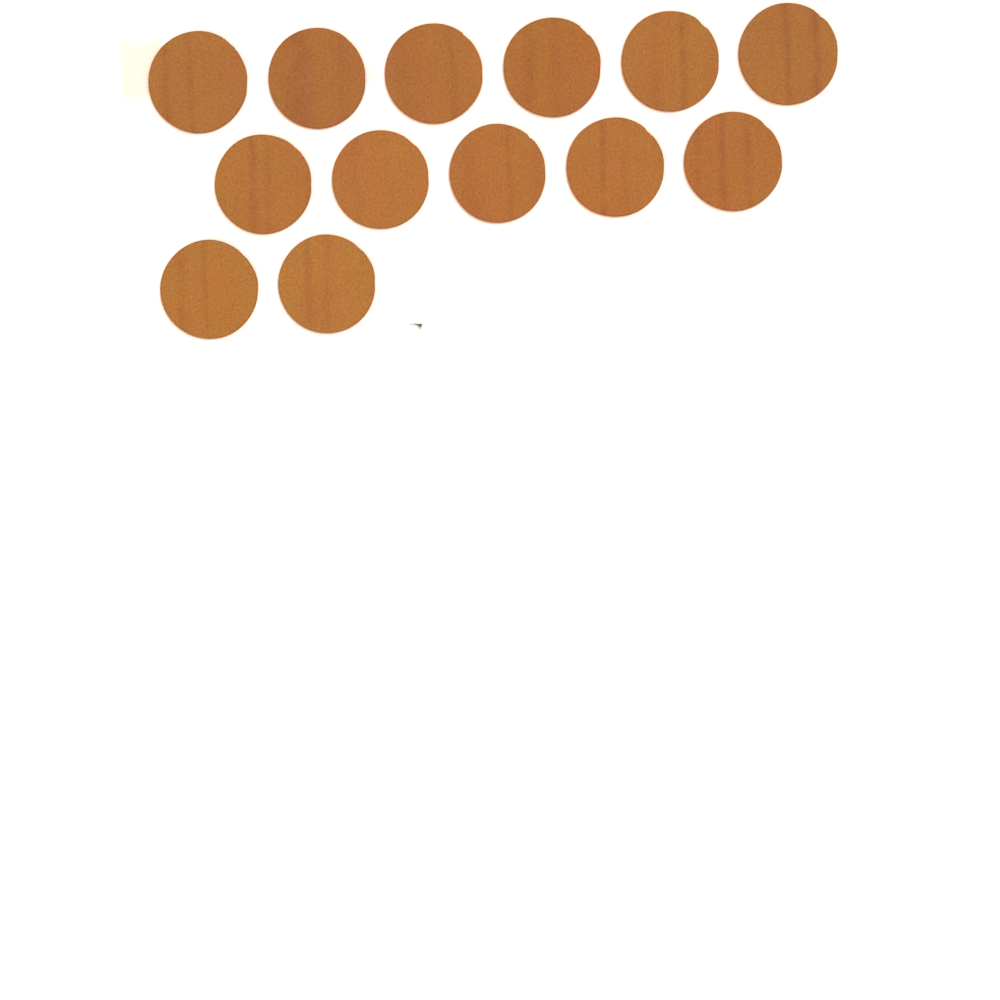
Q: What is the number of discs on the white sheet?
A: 13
